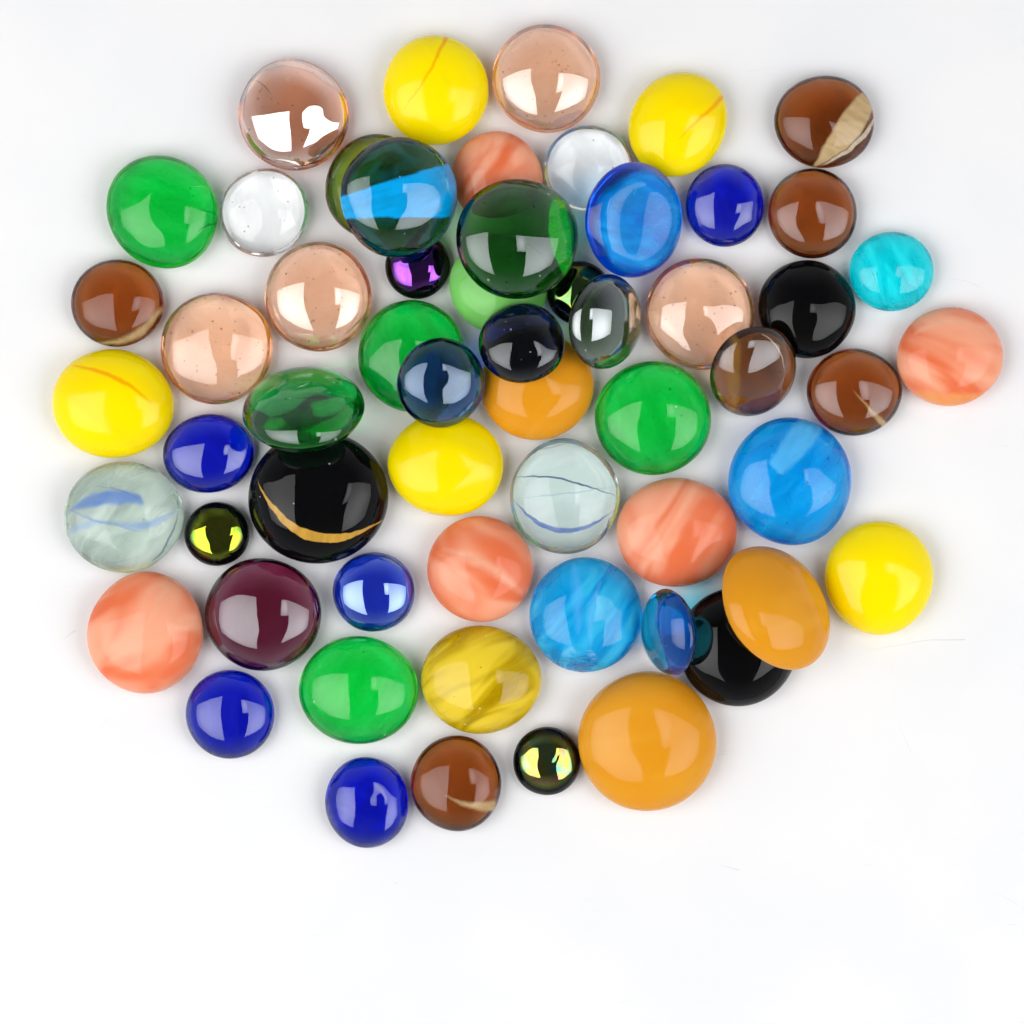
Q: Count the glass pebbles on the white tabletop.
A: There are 59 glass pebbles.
